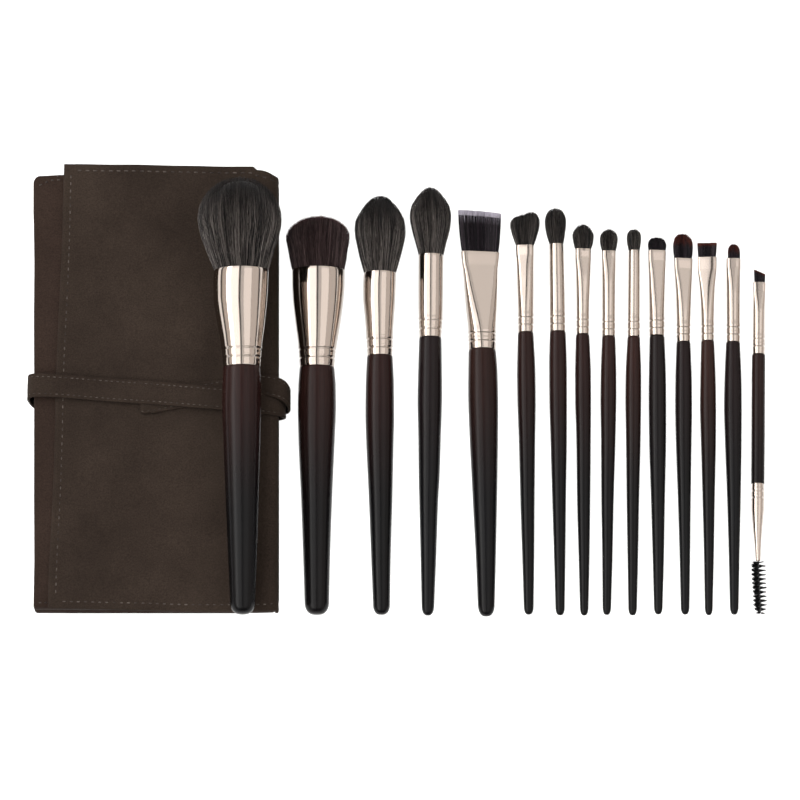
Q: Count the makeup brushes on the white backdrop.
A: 15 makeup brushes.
